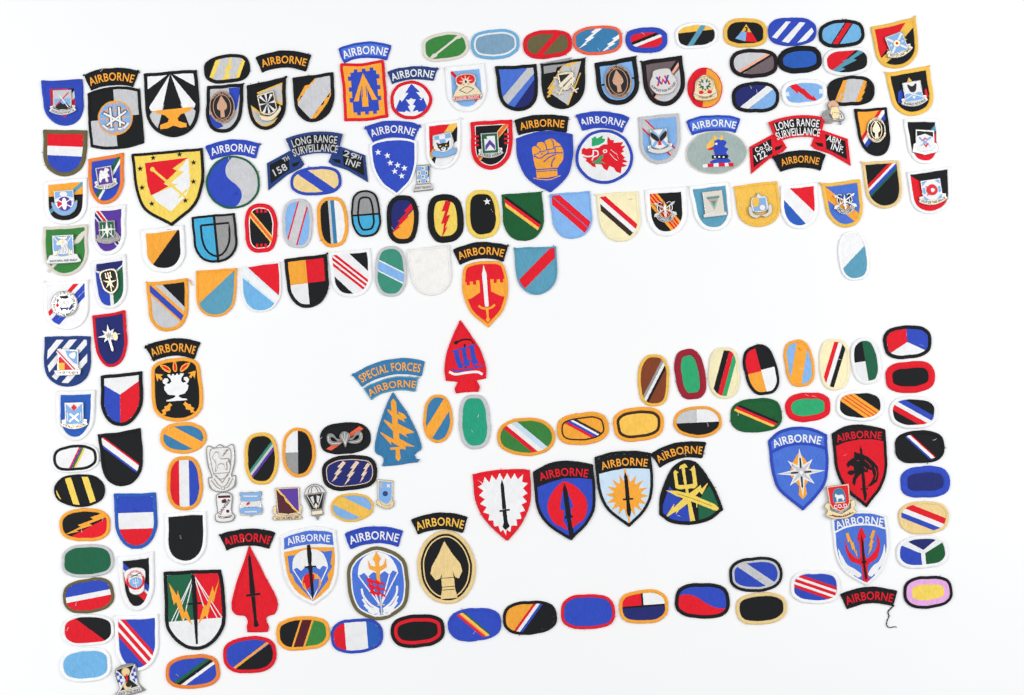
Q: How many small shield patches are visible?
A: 51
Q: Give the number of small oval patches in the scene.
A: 78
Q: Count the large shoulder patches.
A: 26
